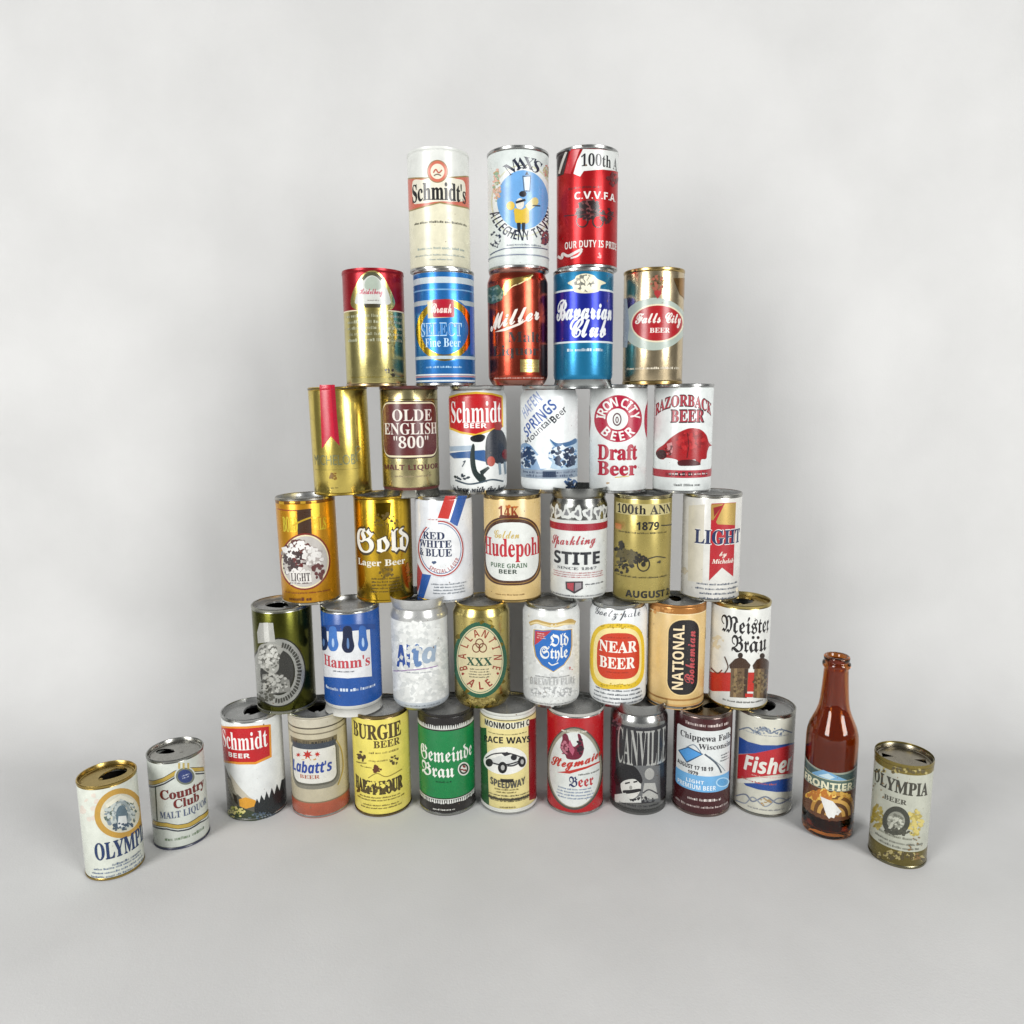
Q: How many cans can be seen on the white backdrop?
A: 41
